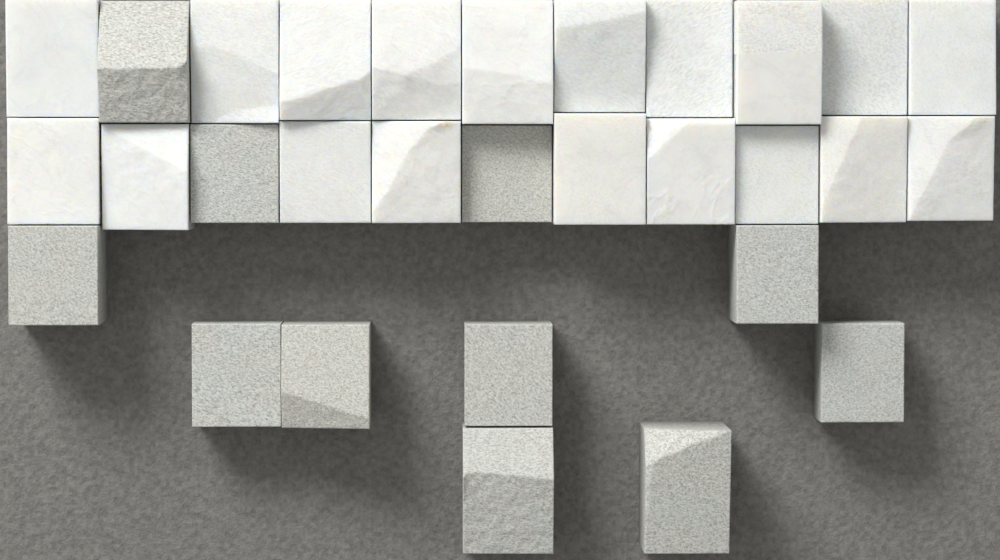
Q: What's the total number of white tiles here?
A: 19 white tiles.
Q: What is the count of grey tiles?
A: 11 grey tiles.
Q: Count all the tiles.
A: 30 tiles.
